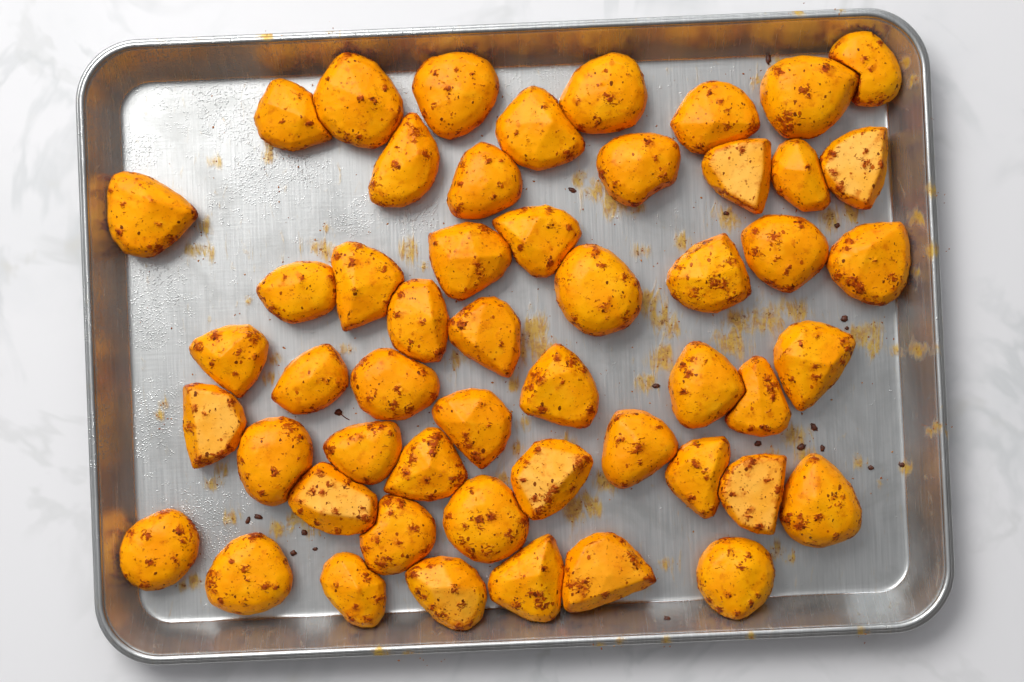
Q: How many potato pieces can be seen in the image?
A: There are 52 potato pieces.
